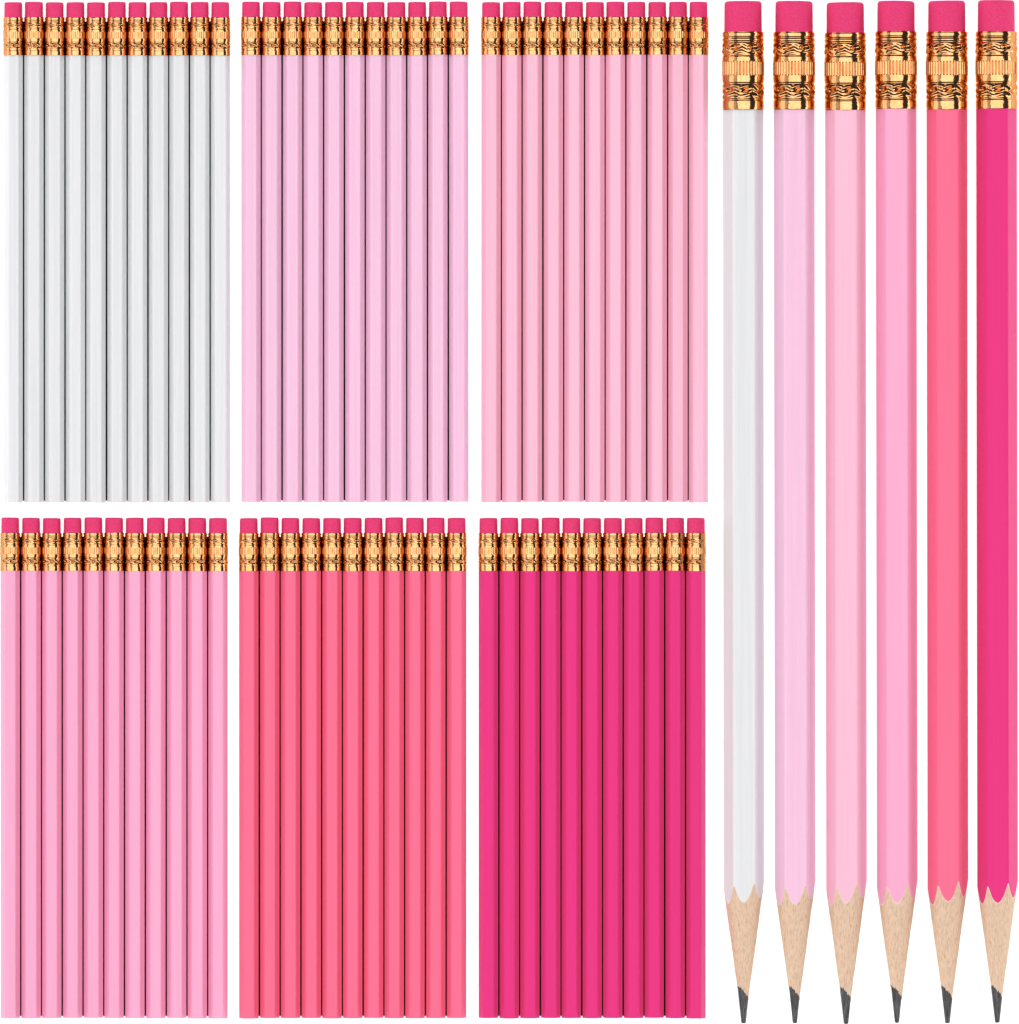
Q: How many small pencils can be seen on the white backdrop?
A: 66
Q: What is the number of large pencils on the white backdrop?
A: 6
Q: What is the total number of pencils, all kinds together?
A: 72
